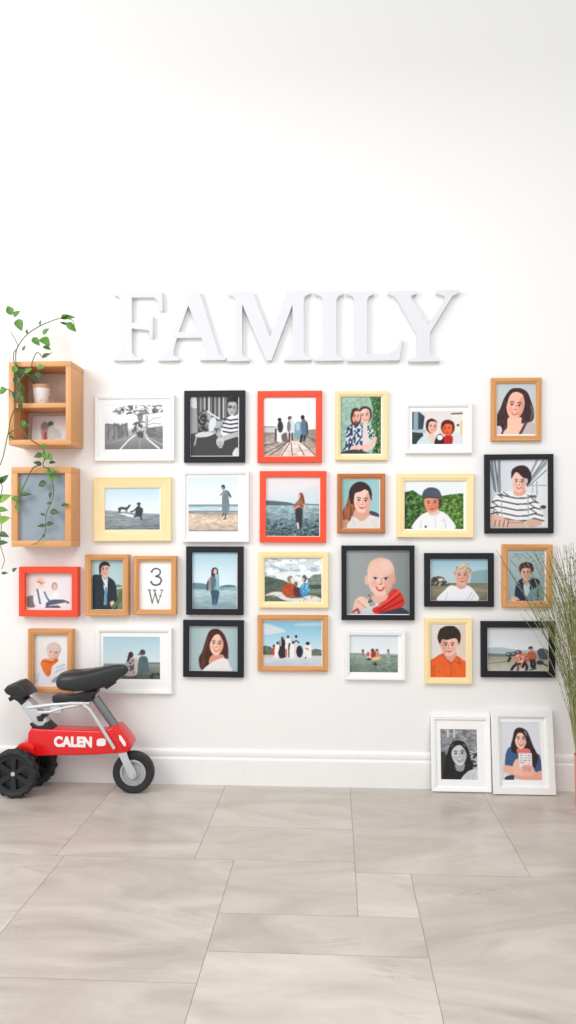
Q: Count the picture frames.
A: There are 29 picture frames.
